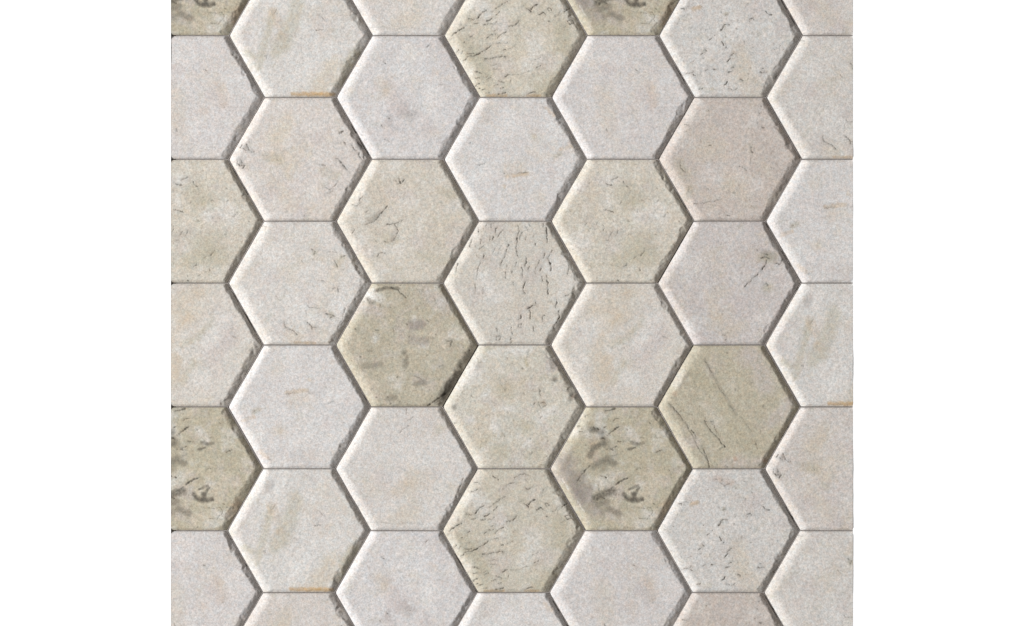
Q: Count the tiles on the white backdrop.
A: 42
